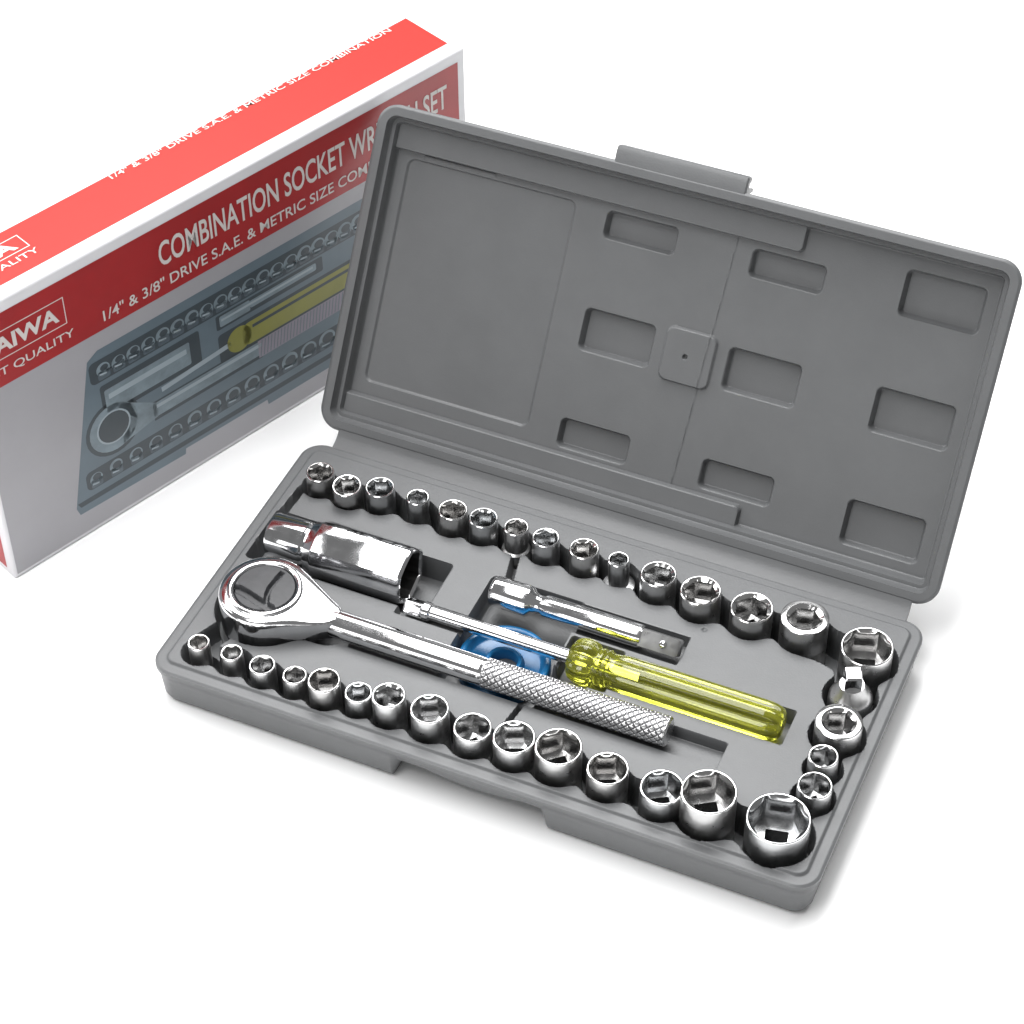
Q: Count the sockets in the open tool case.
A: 34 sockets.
